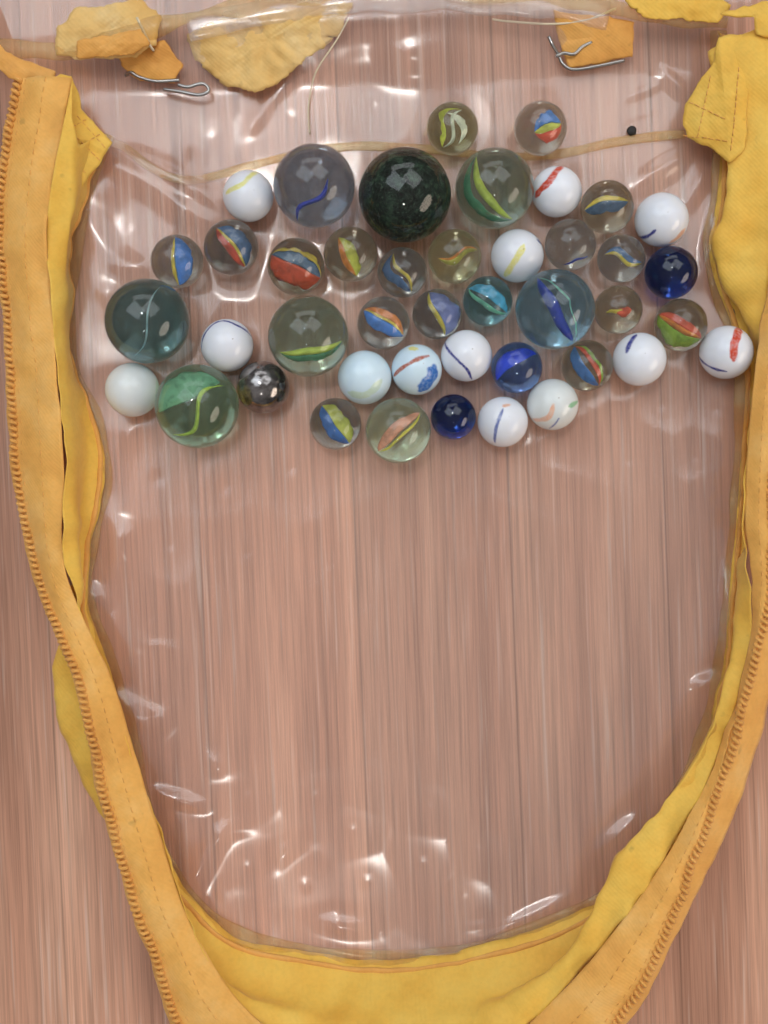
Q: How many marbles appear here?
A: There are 43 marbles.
